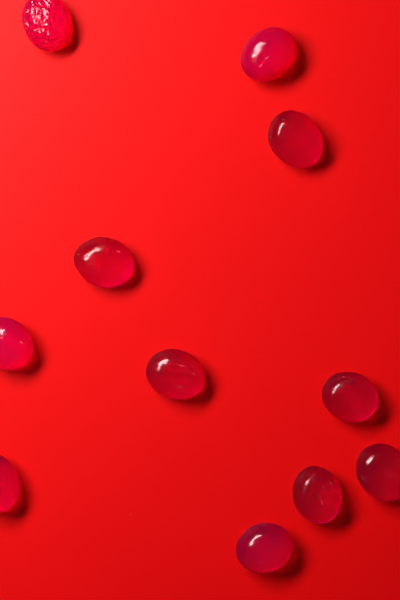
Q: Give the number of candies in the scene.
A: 11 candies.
